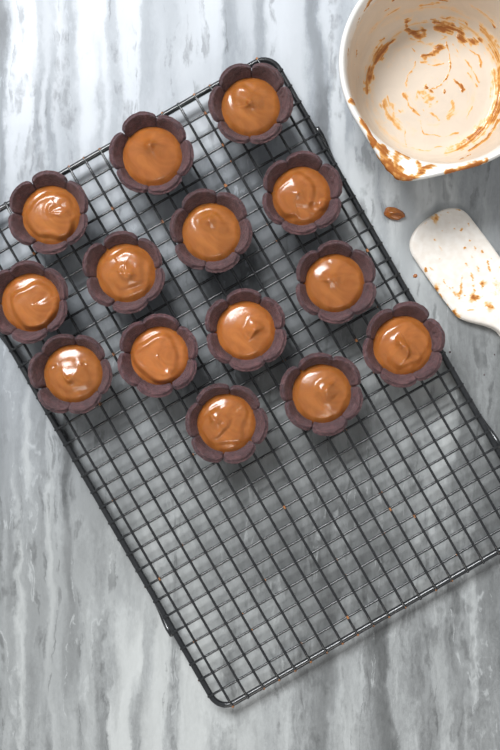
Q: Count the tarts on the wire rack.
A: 14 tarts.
